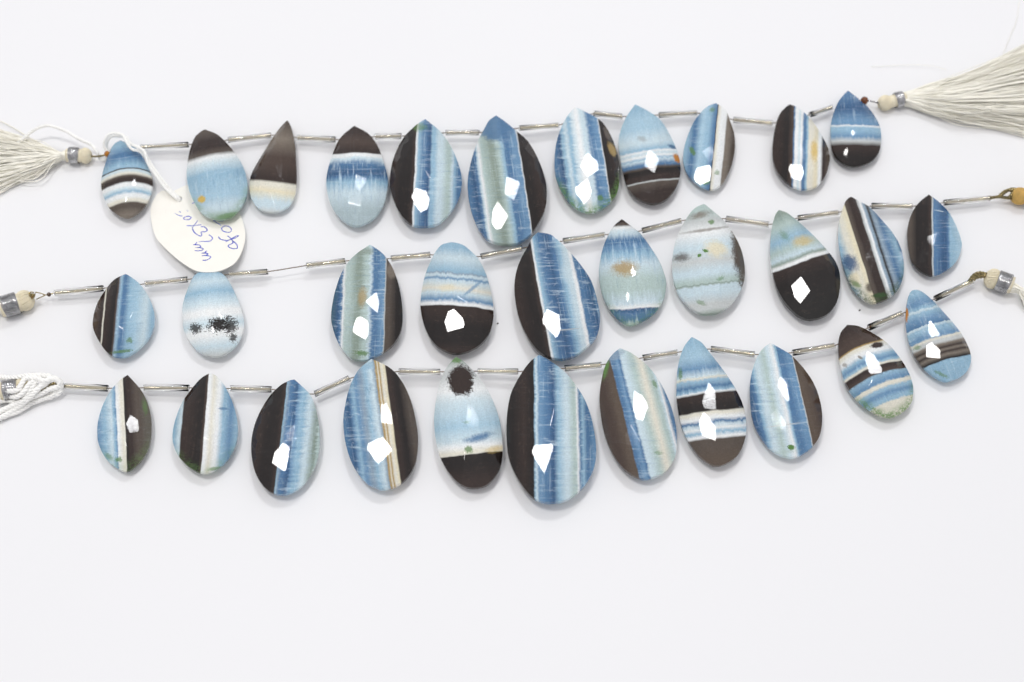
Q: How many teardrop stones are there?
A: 32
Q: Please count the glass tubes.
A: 34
